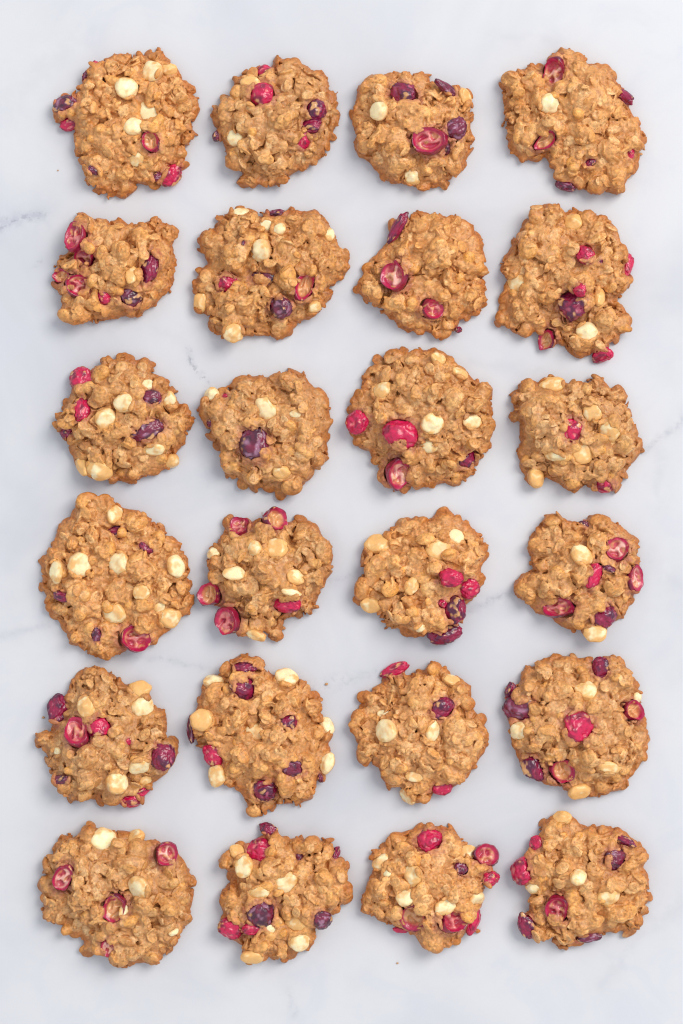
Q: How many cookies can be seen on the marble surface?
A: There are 24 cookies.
